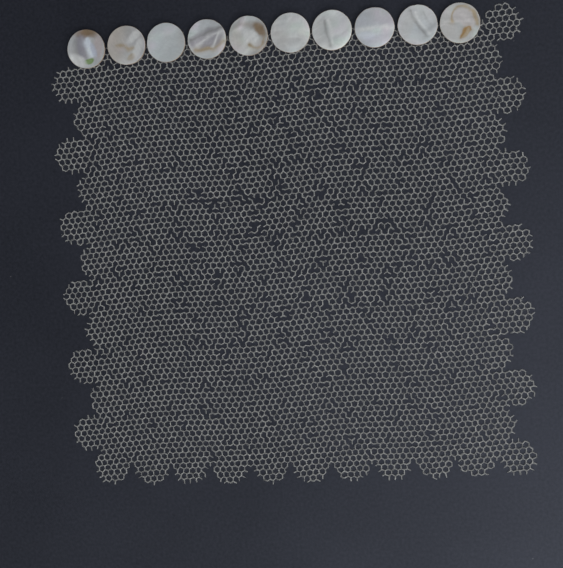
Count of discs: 10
